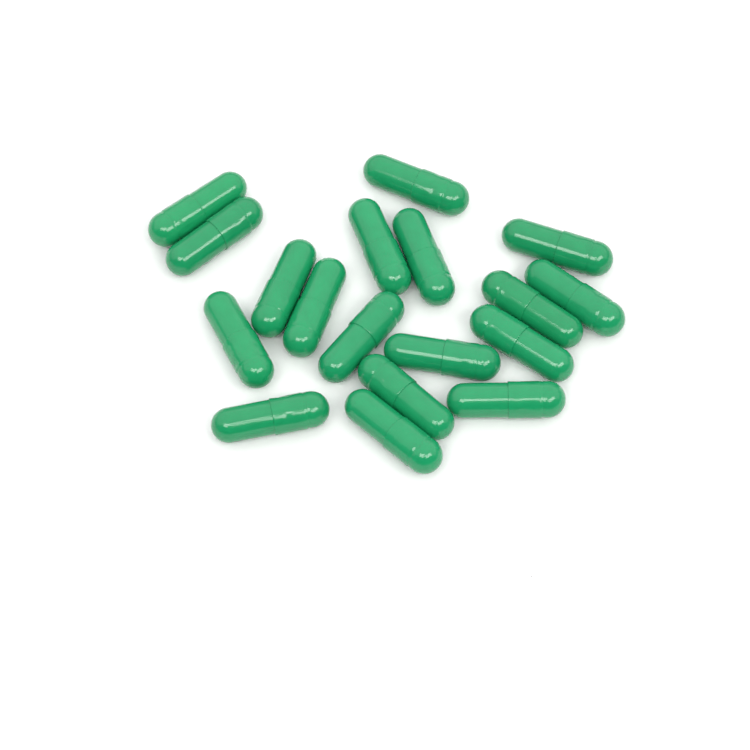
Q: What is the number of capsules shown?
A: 18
